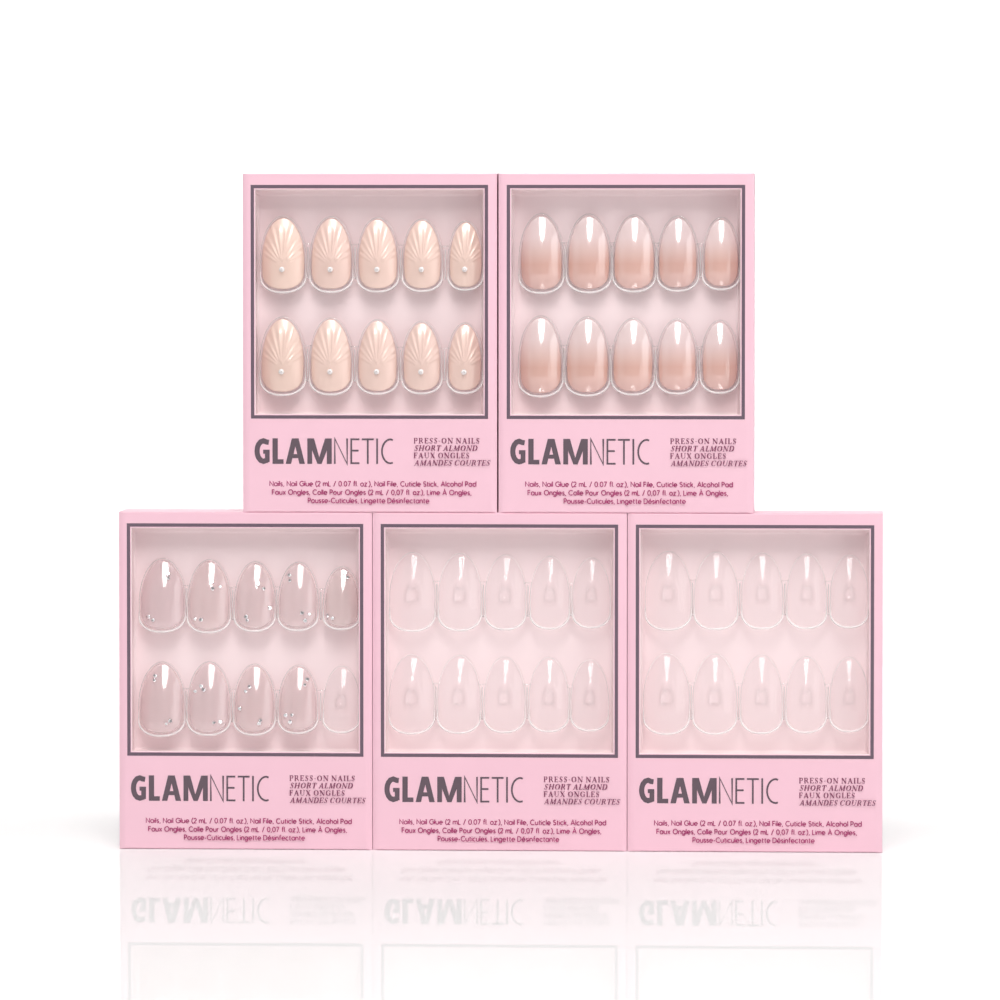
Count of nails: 29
